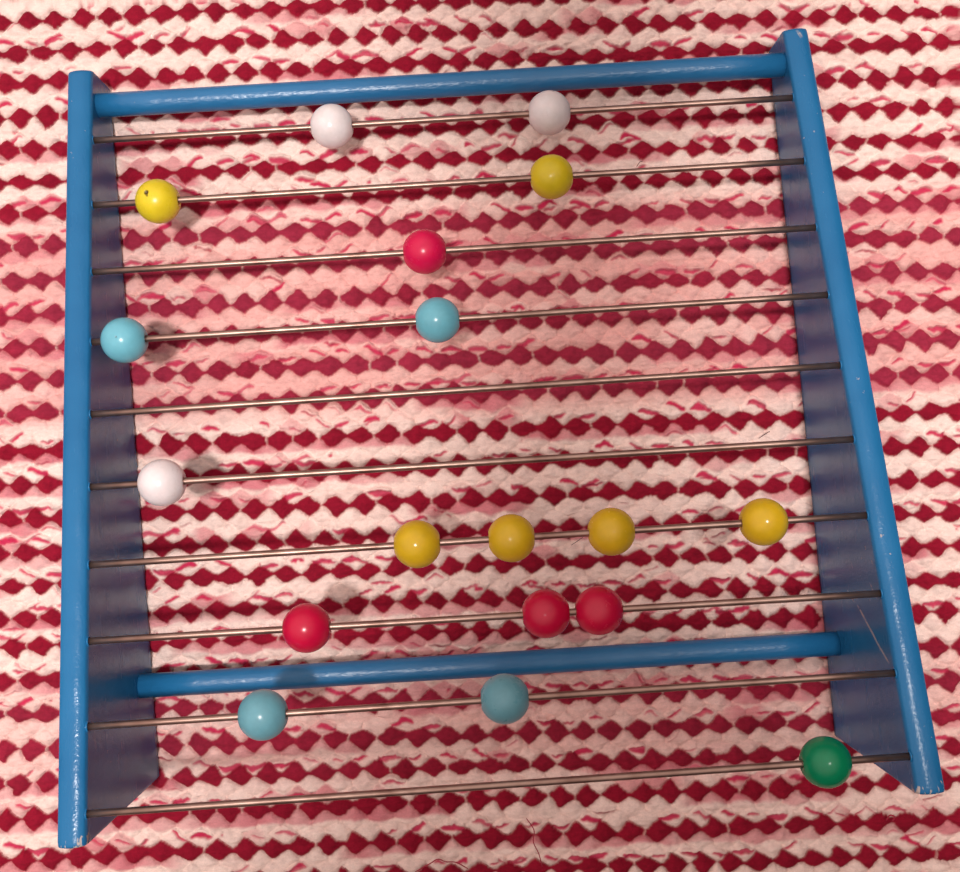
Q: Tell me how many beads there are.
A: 18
